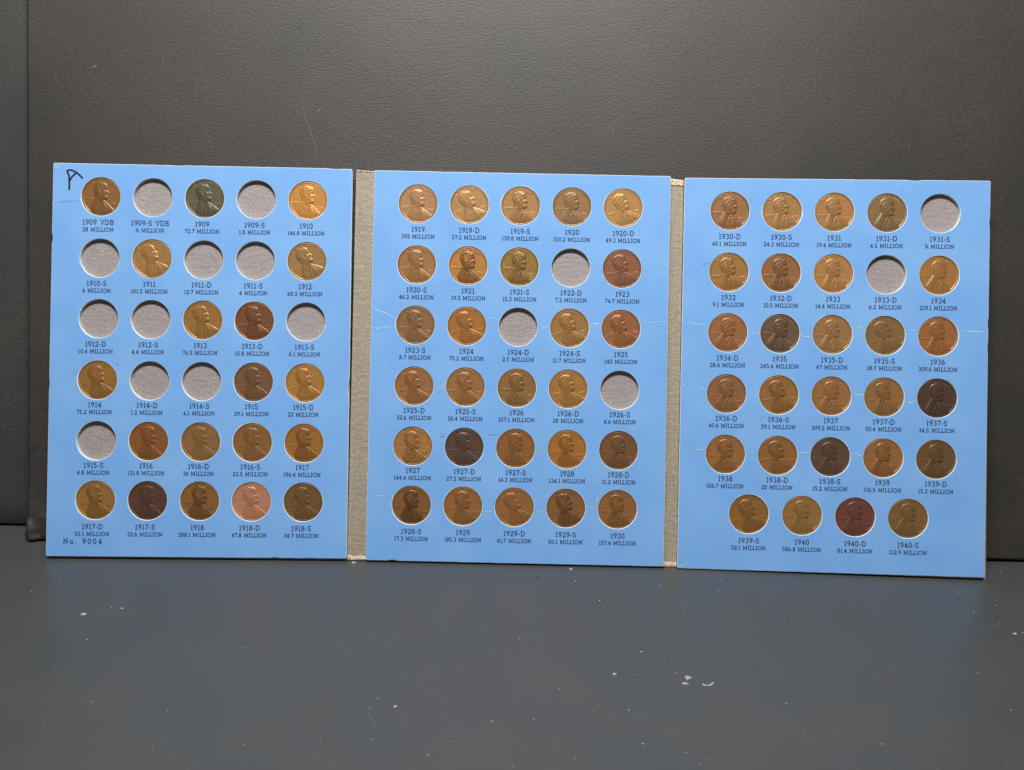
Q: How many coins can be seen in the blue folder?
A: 73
